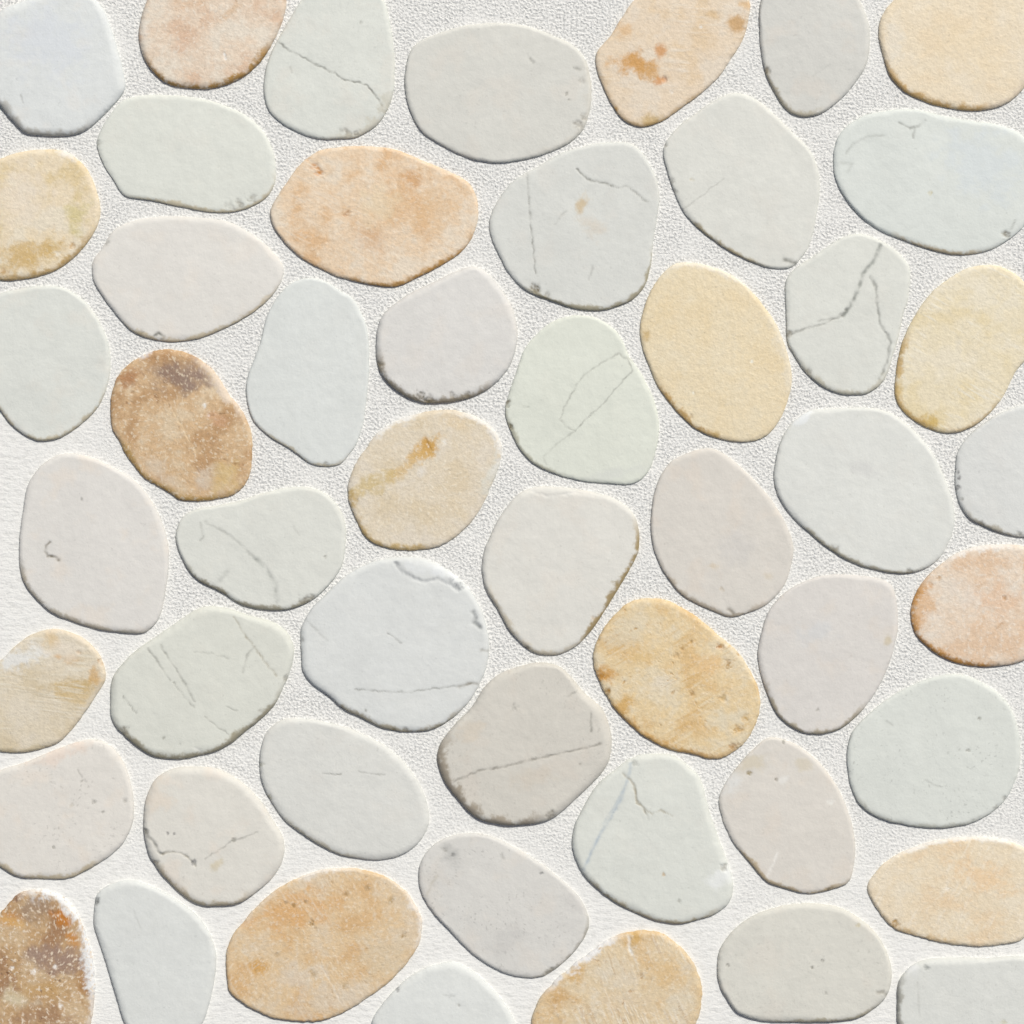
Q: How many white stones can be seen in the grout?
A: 35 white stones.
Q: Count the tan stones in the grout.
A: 16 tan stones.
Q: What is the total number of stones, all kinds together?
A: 51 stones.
